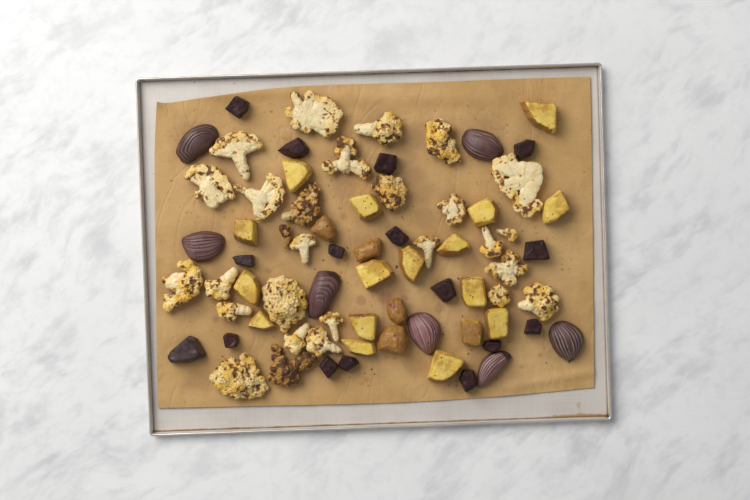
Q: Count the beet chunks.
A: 16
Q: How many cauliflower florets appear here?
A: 28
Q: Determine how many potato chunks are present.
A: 21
